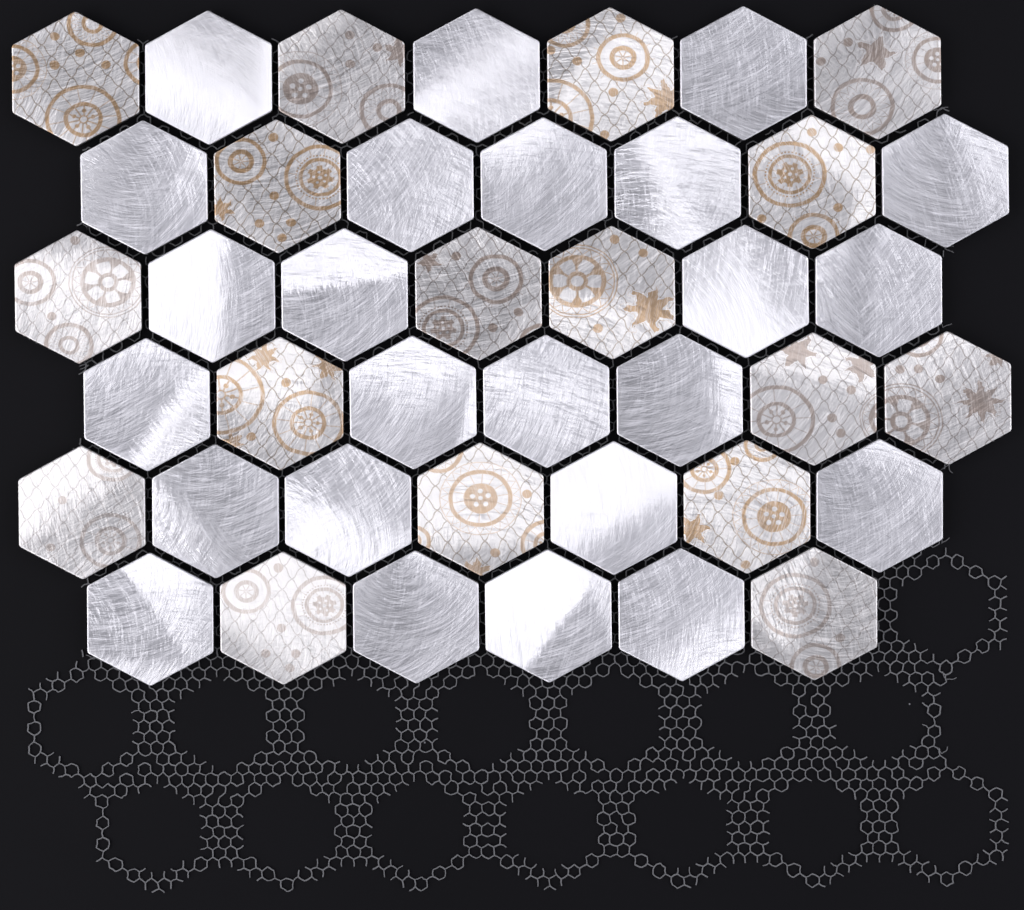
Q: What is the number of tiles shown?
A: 41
